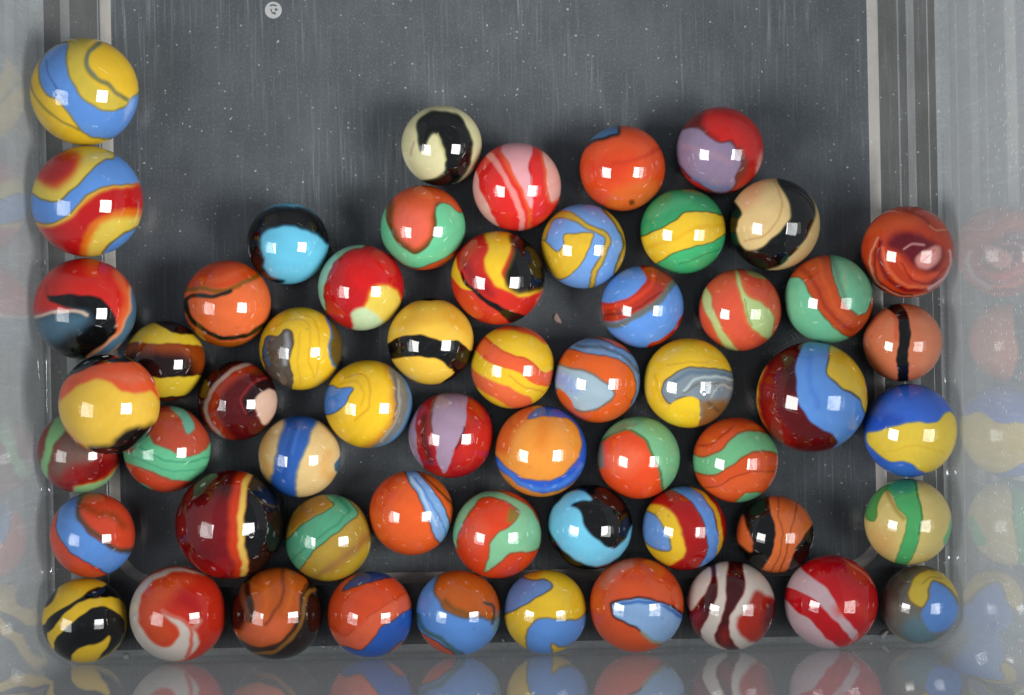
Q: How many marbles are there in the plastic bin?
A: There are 57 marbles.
